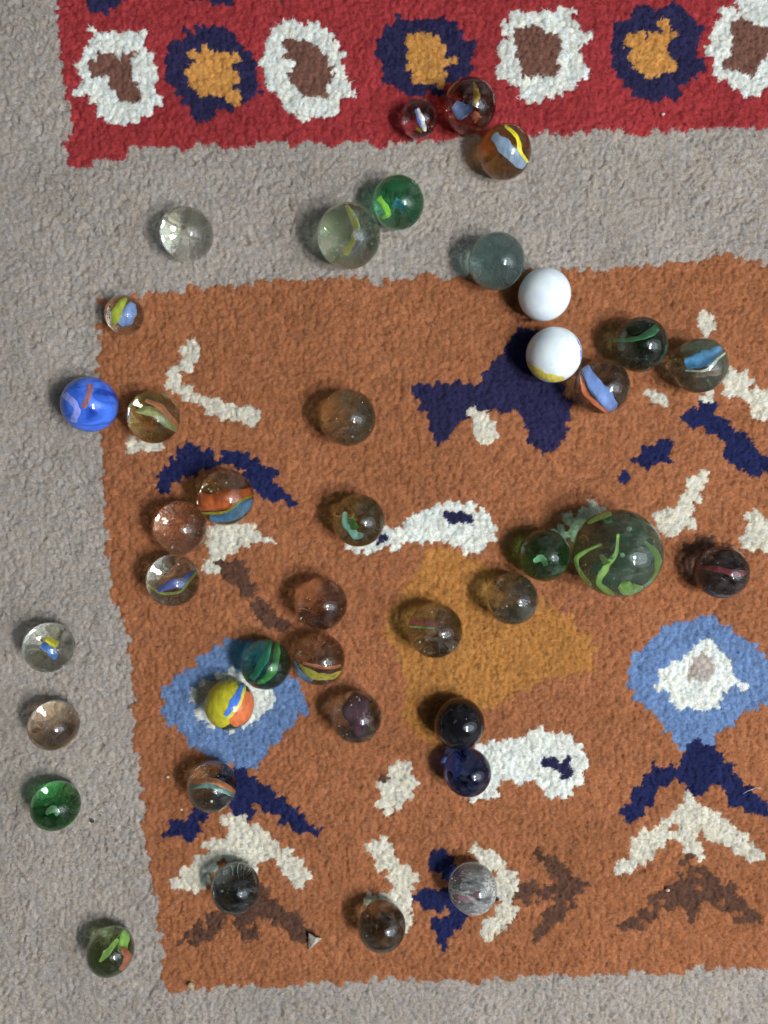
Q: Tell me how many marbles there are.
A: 40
